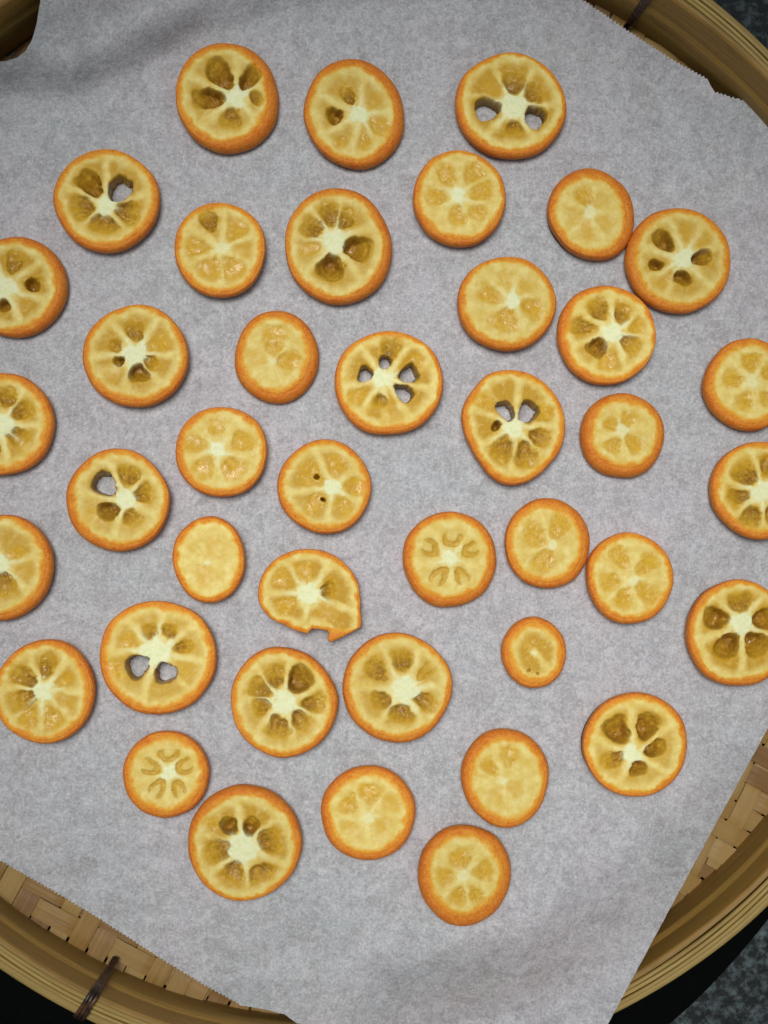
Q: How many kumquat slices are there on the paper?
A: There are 41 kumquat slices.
